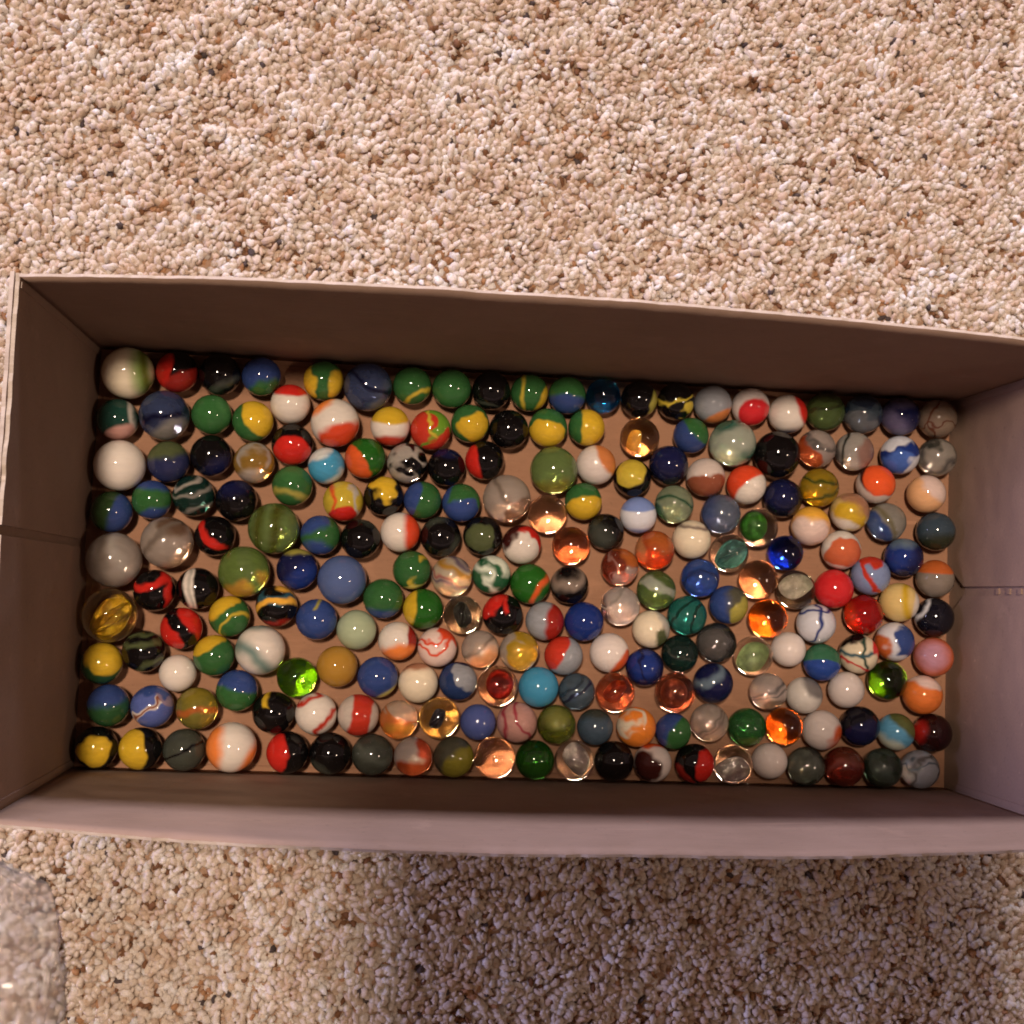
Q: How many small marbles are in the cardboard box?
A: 200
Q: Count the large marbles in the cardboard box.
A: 17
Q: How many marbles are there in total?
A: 217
